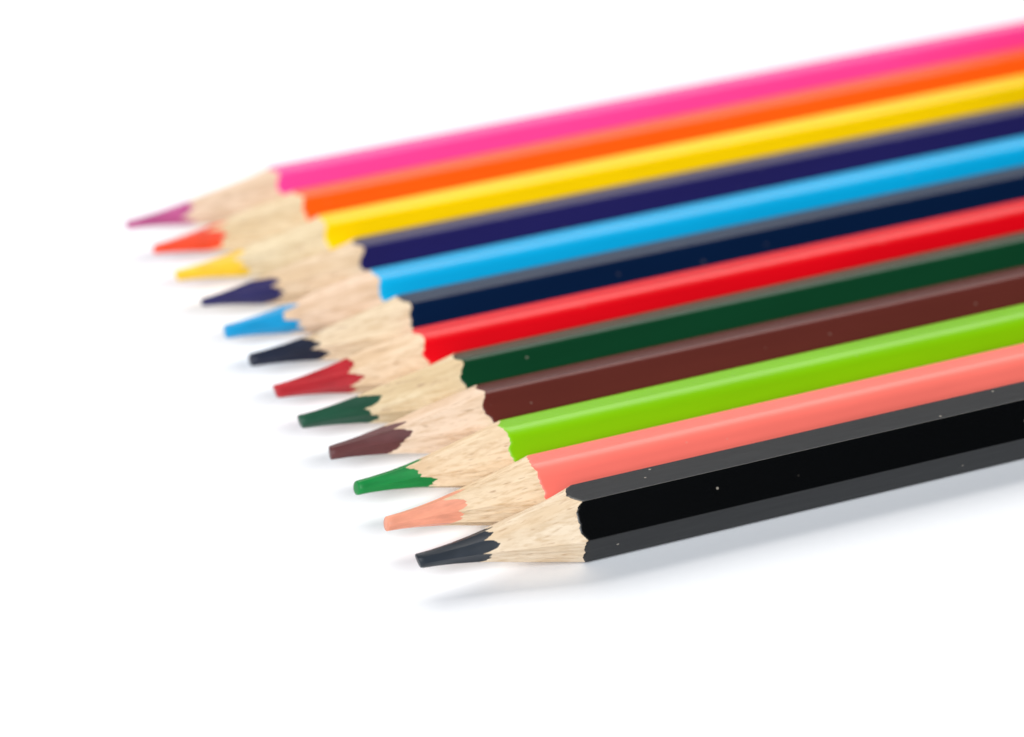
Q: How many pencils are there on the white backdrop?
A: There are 12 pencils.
